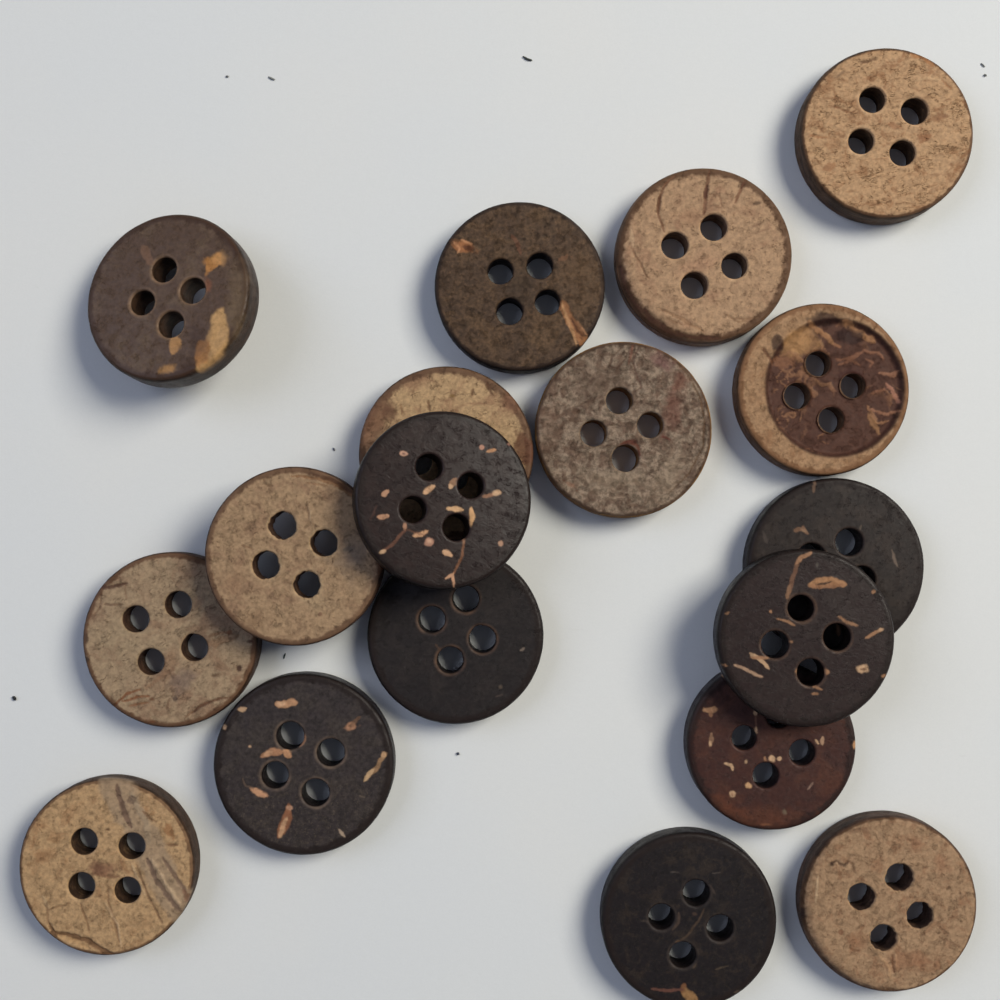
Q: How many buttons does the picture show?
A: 18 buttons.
